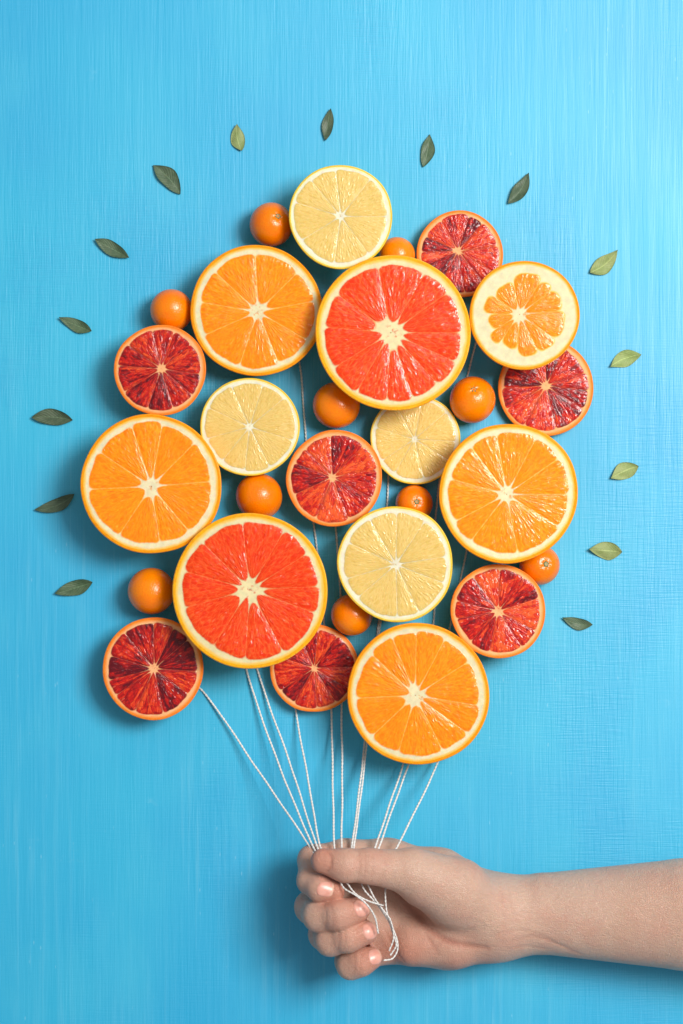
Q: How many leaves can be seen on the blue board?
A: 15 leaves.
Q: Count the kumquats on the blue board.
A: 10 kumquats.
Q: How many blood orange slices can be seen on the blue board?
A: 7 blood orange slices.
